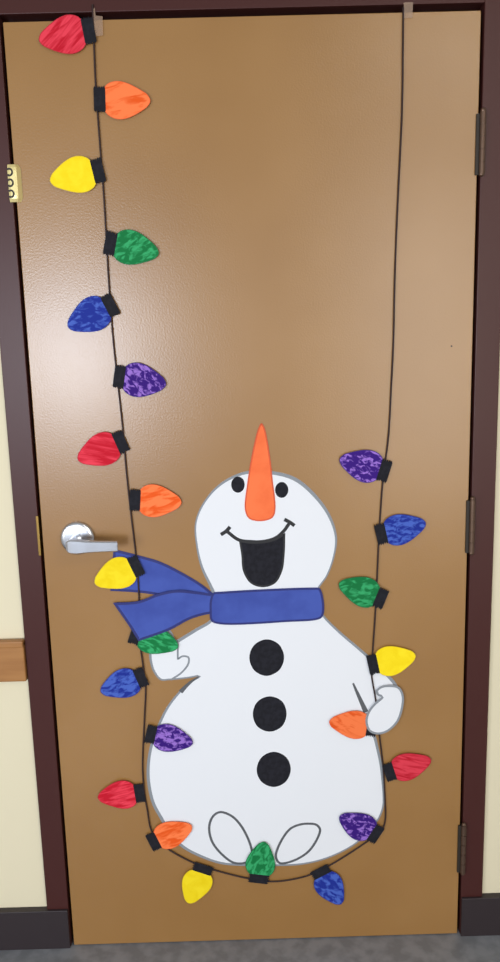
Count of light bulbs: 24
